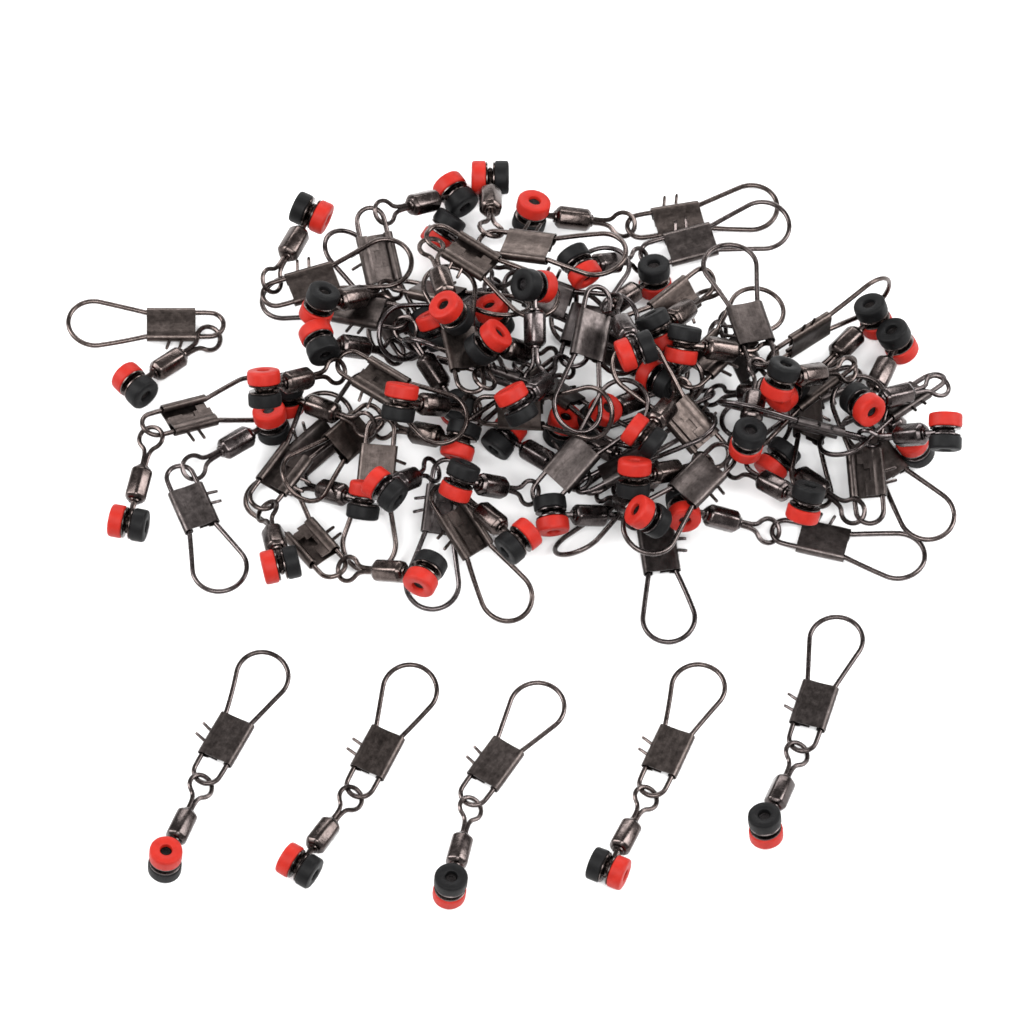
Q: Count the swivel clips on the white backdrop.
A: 57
